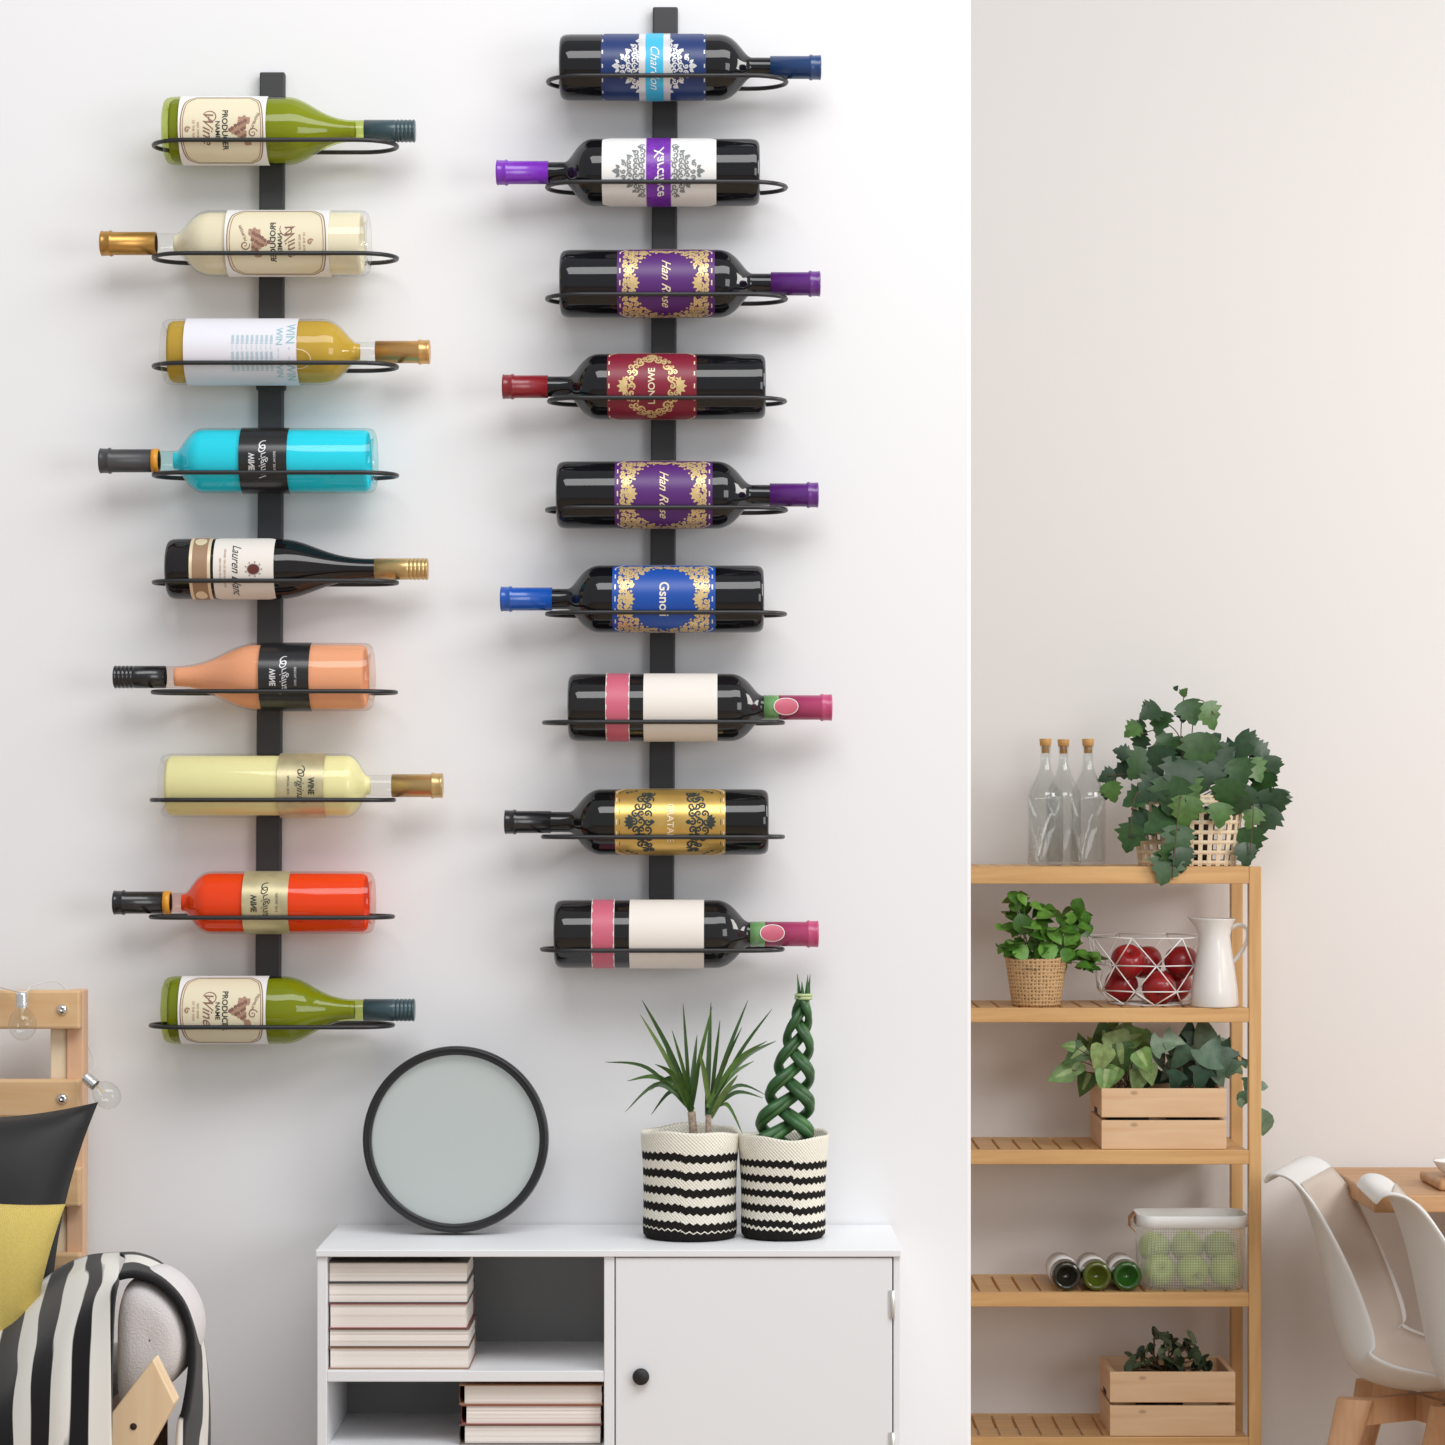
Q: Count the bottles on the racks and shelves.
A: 24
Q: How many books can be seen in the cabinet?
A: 8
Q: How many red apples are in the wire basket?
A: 6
